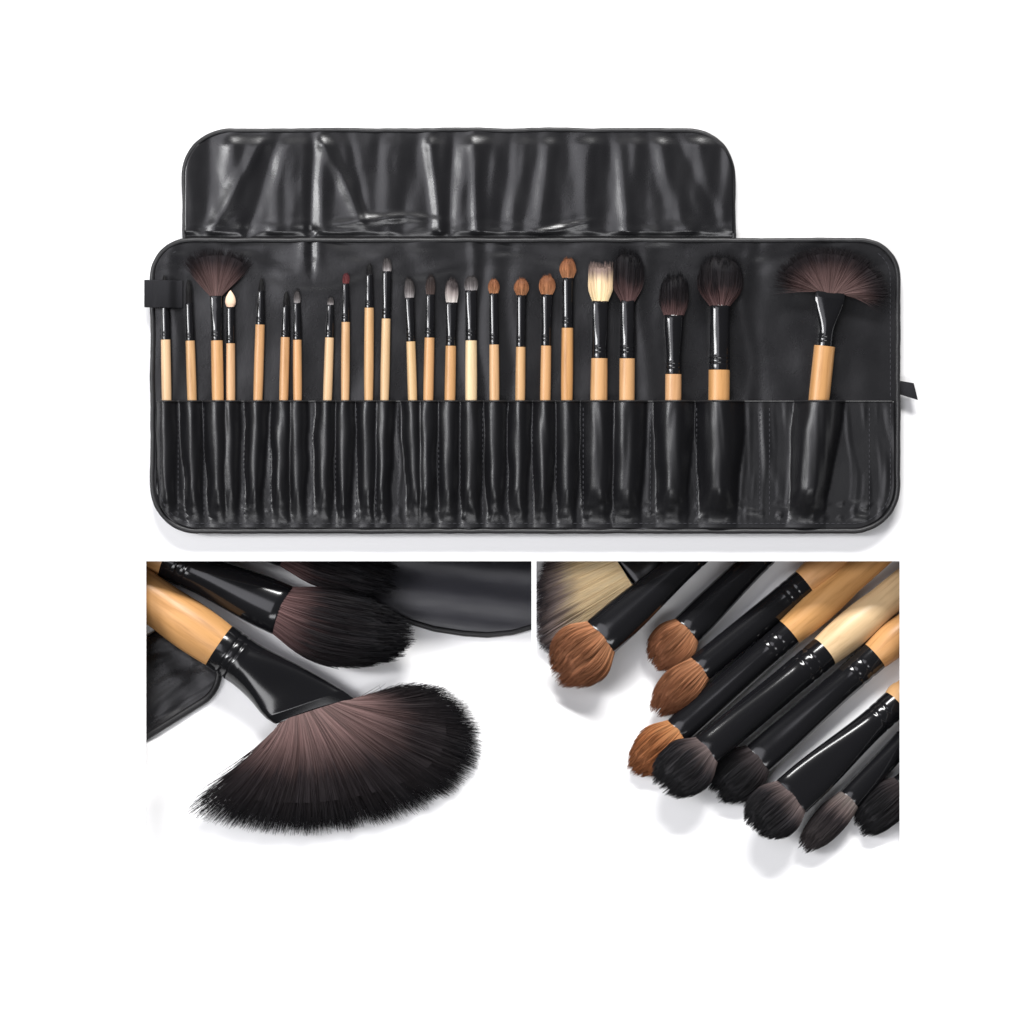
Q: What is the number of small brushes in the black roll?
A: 24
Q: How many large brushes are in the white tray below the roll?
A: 13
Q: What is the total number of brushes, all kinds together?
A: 37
